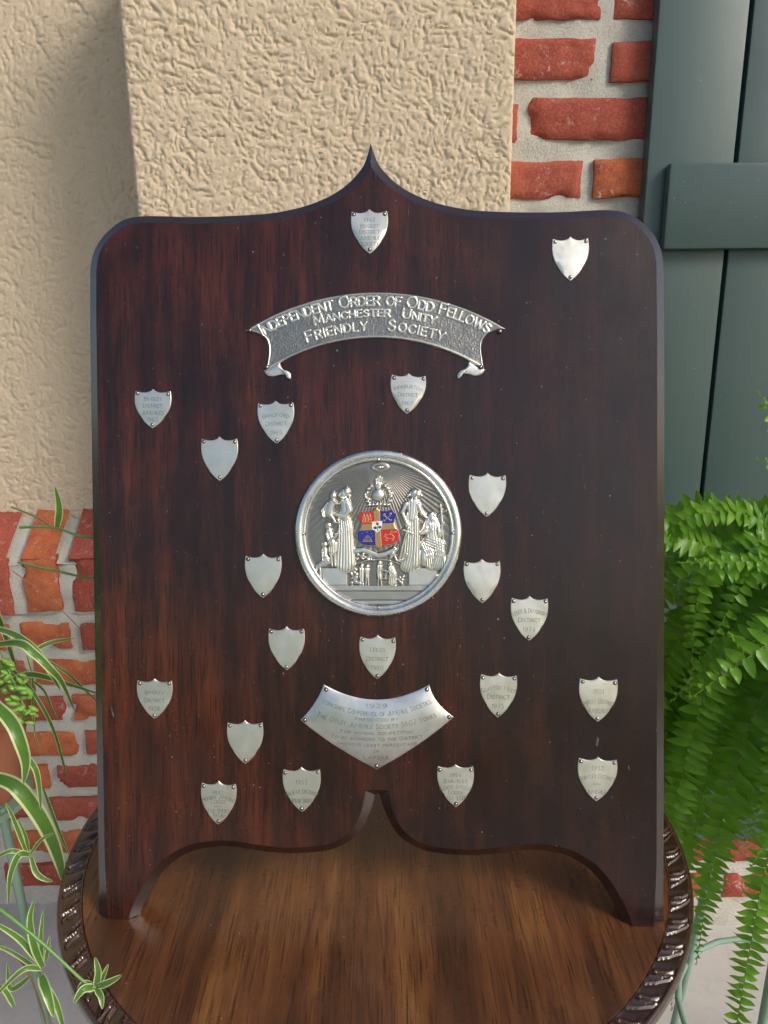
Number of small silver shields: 20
